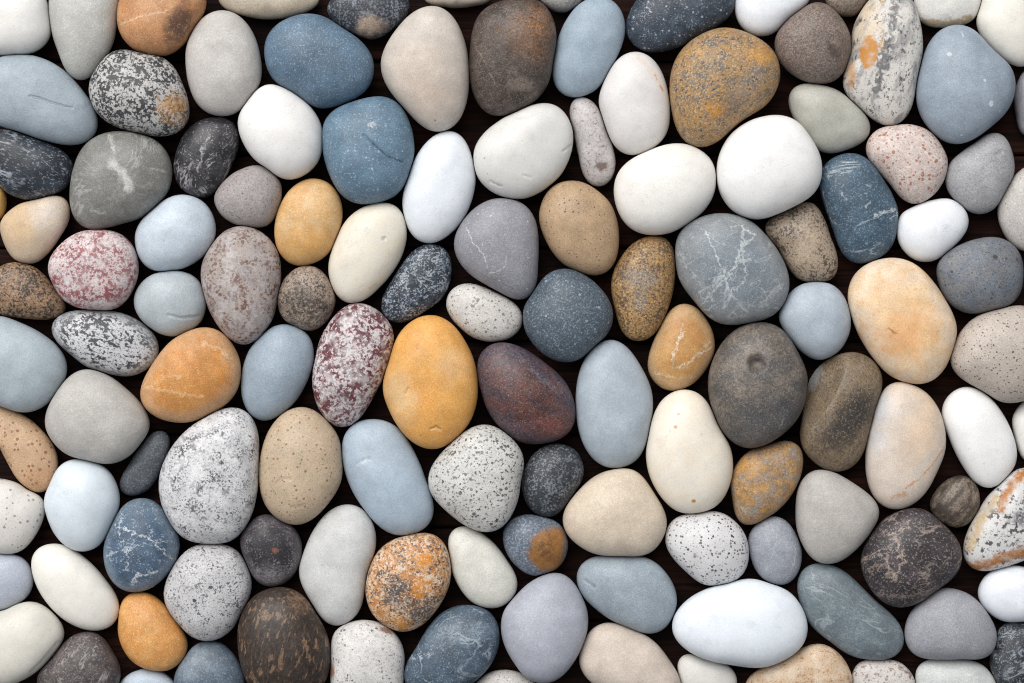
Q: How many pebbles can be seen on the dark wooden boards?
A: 127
